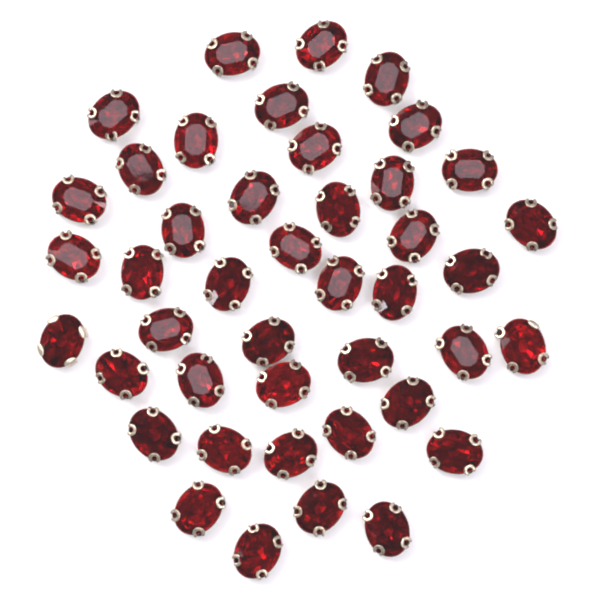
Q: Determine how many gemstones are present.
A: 43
